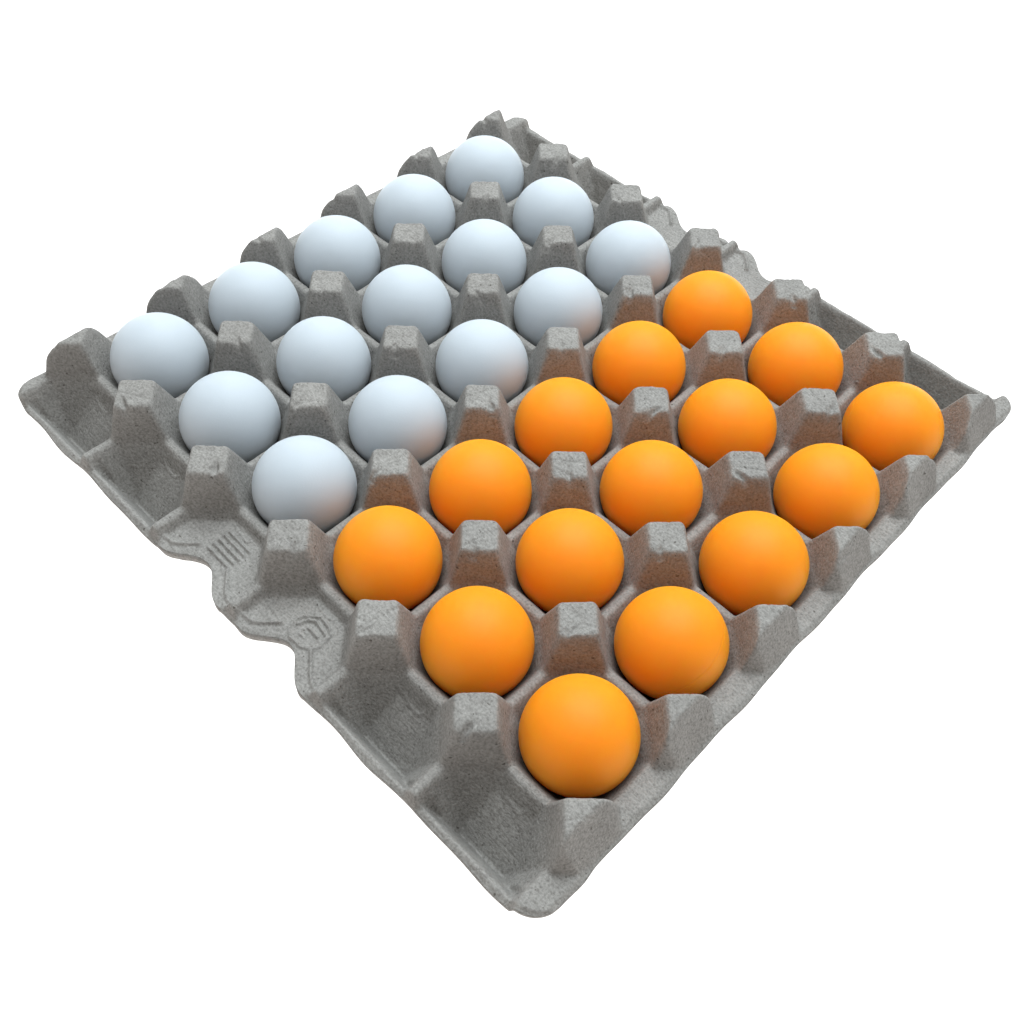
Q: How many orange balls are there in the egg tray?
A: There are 15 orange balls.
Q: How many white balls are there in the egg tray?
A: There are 15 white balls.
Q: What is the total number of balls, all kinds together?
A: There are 30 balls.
